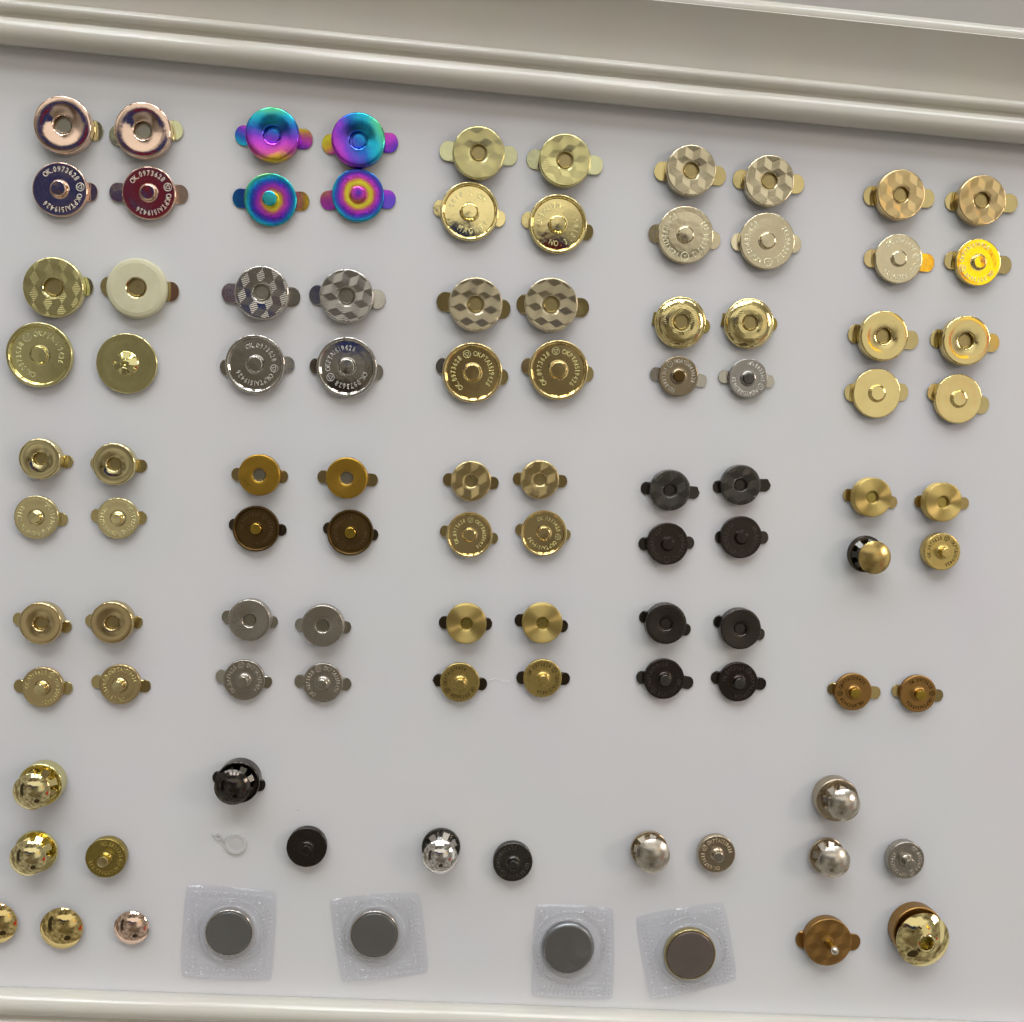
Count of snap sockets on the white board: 38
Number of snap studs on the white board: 45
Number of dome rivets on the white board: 12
